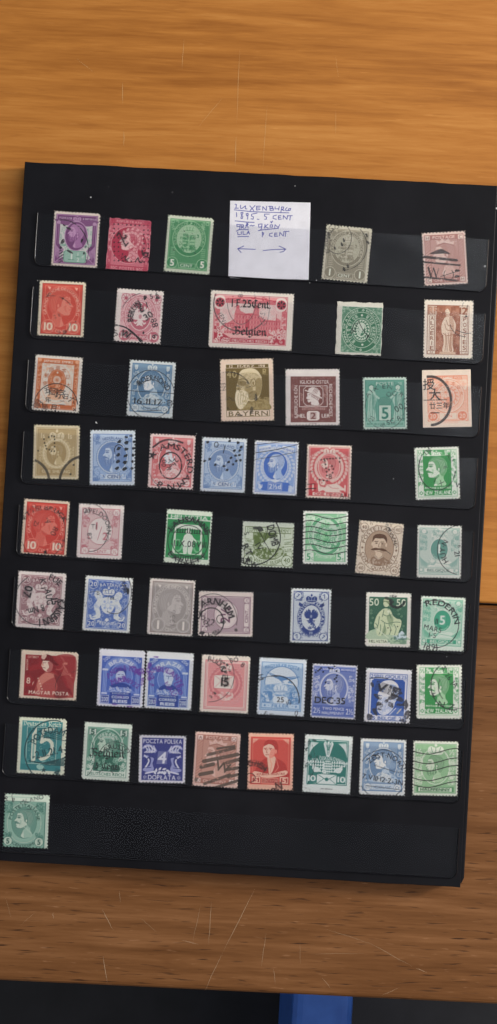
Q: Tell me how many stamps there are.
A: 54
